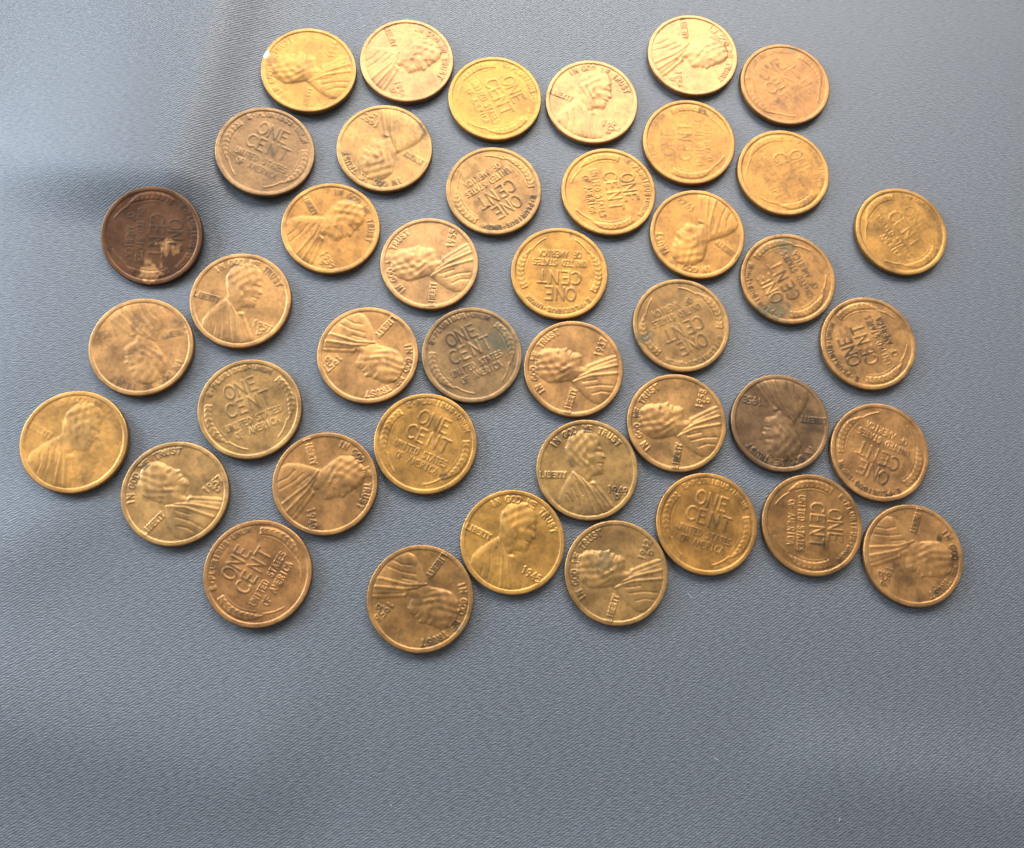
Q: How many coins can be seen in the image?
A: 42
